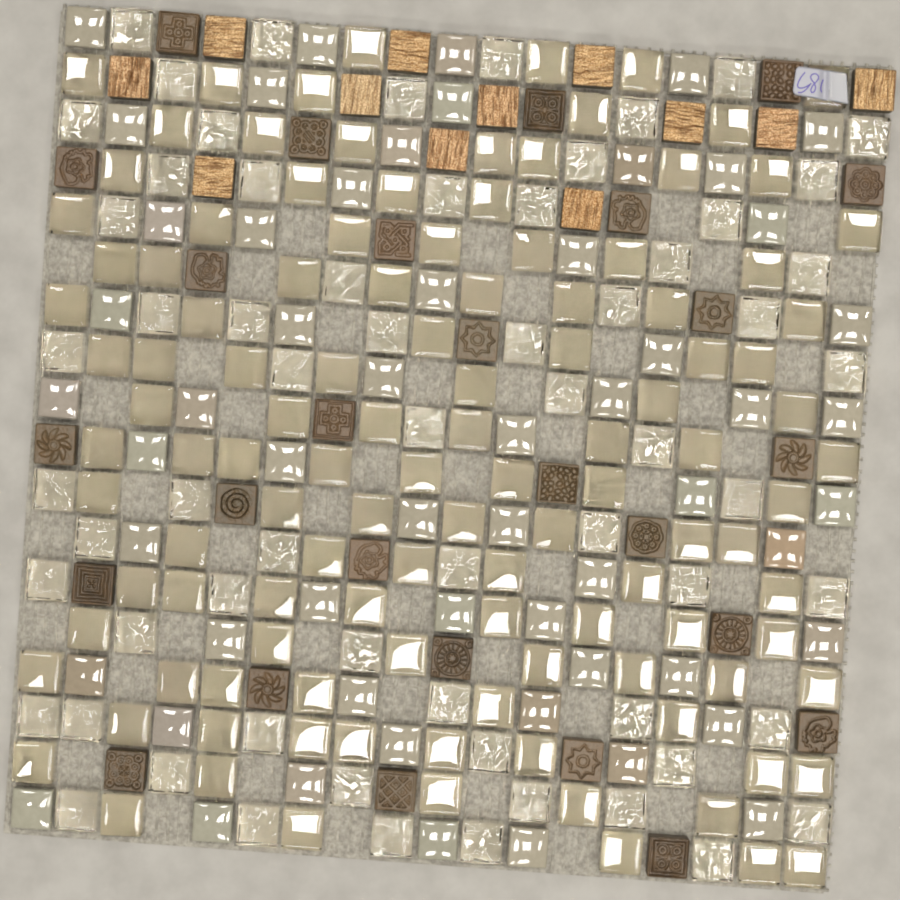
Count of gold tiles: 12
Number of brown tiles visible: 27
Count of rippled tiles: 64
